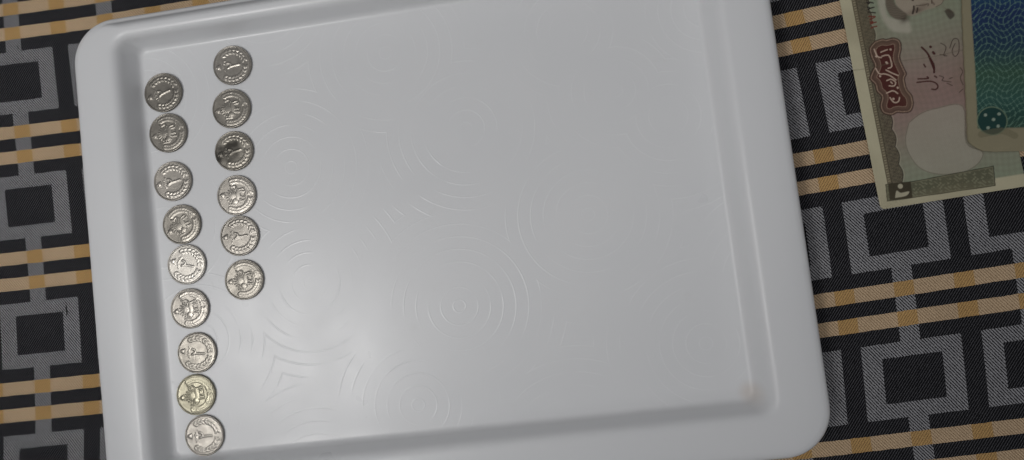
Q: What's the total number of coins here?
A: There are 15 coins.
